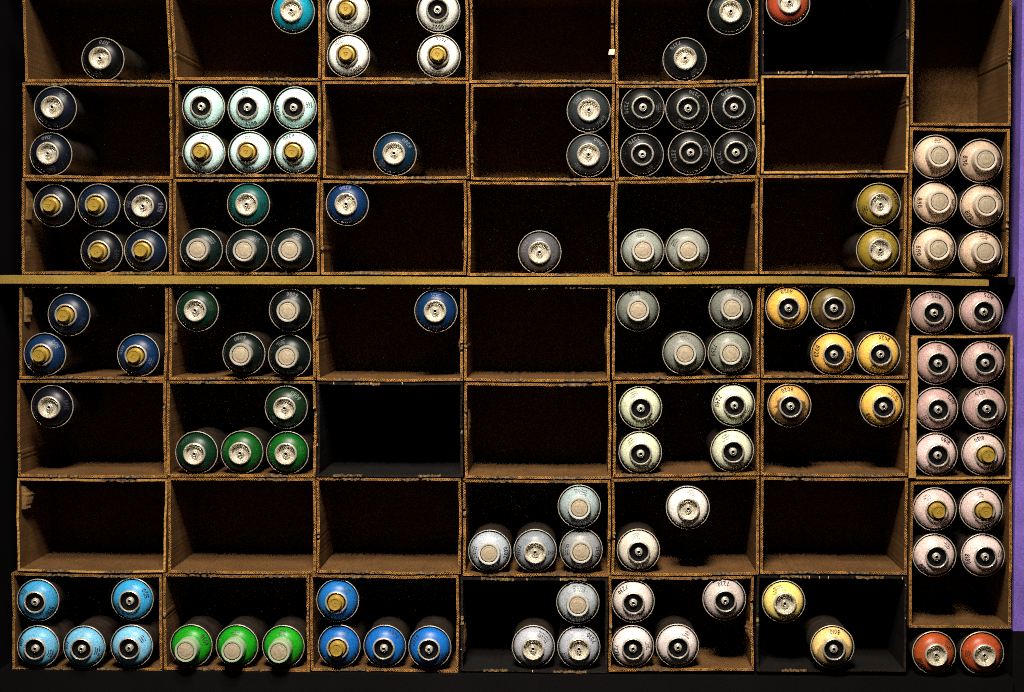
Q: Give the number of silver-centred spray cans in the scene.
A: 30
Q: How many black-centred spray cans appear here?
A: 42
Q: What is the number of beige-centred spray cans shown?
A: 25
